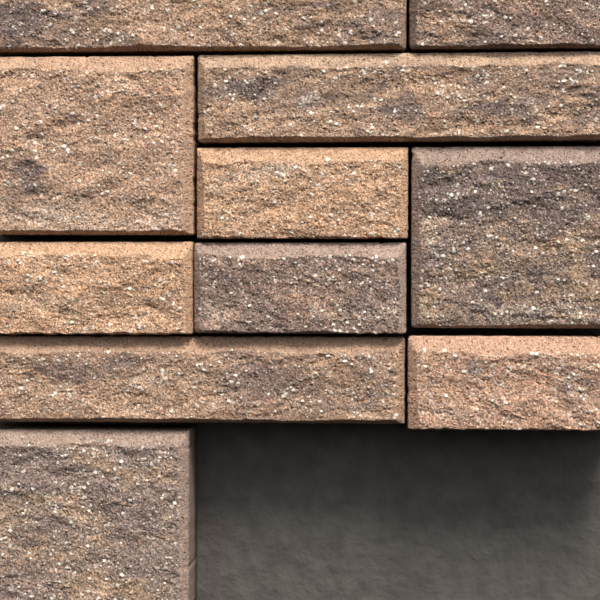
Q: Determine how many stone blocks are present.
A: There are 11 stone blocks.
